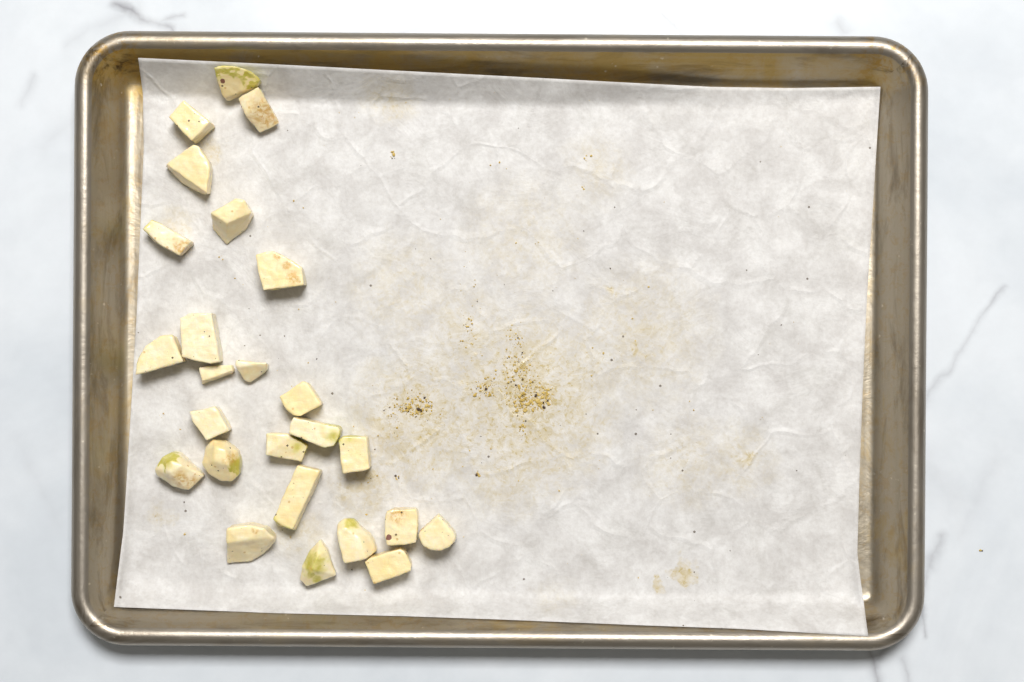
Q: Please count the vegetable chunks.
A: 25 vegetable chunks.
